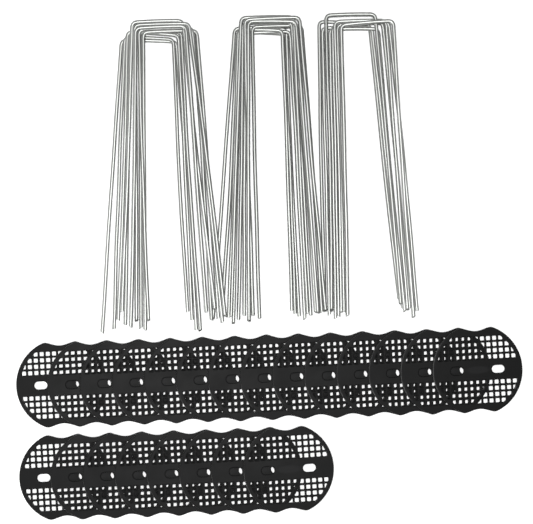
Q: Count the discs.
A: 22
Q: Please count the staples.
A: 28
